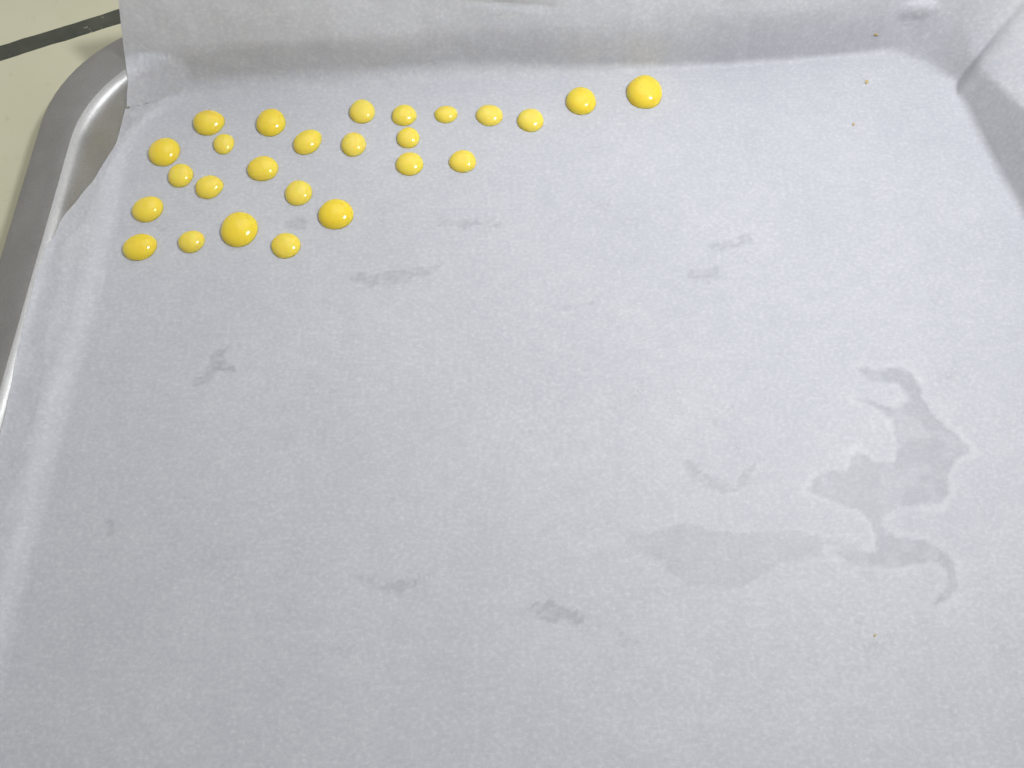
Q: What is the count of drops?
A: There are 26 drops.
